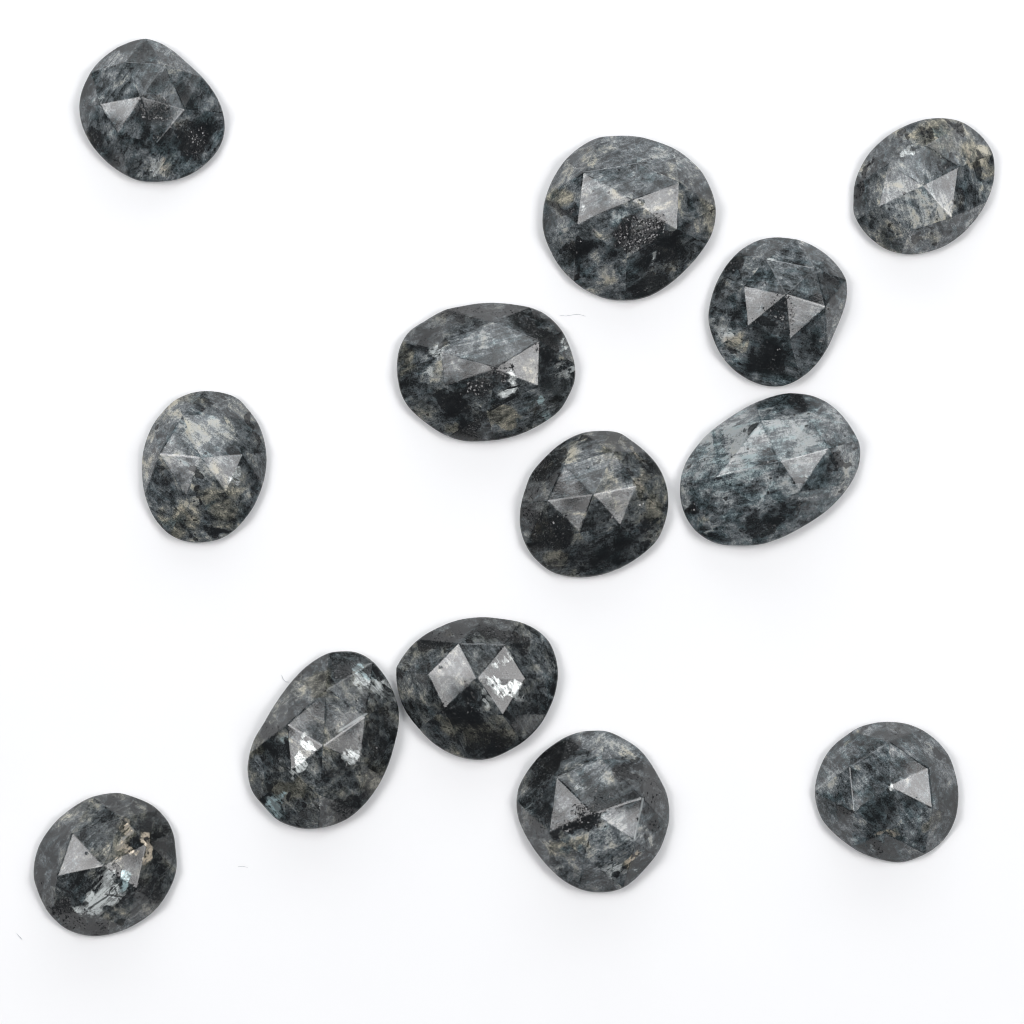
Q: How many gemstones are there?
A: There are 13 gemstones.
